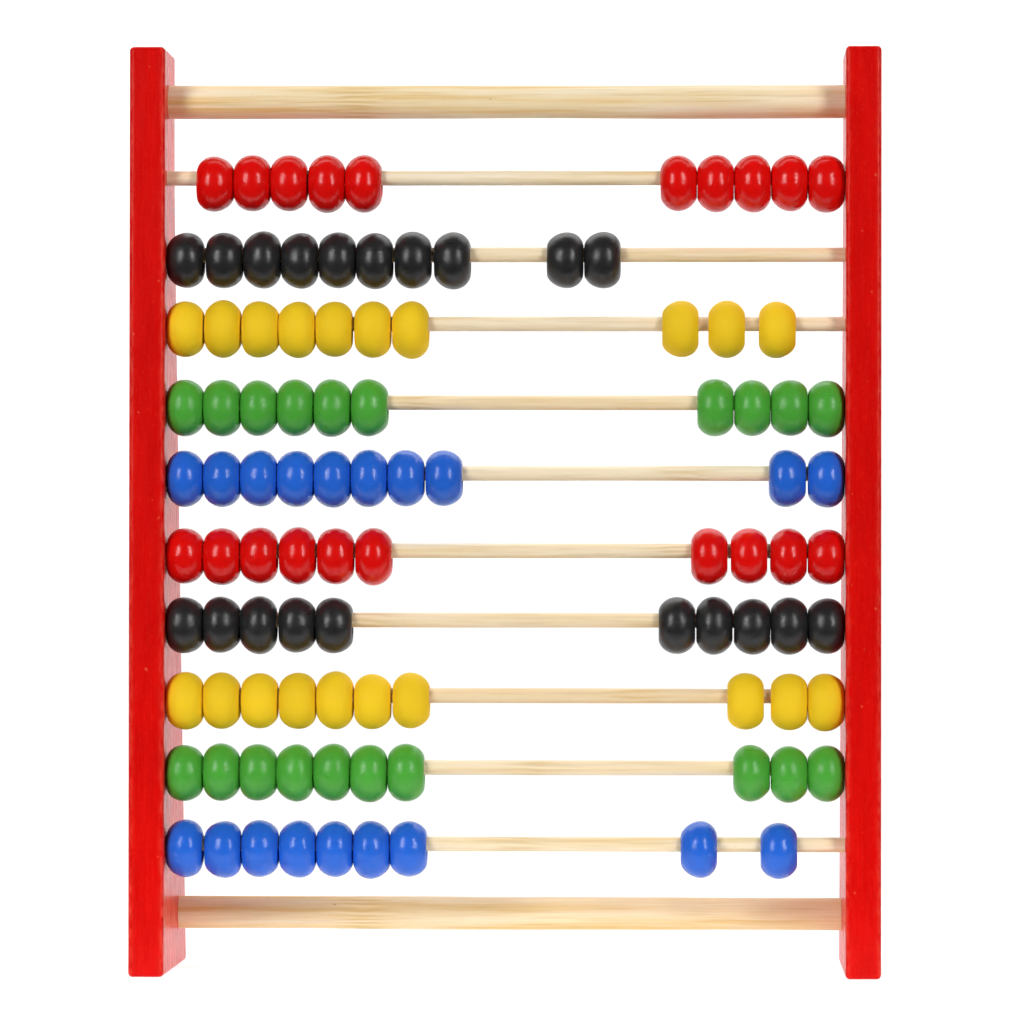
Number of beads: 99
